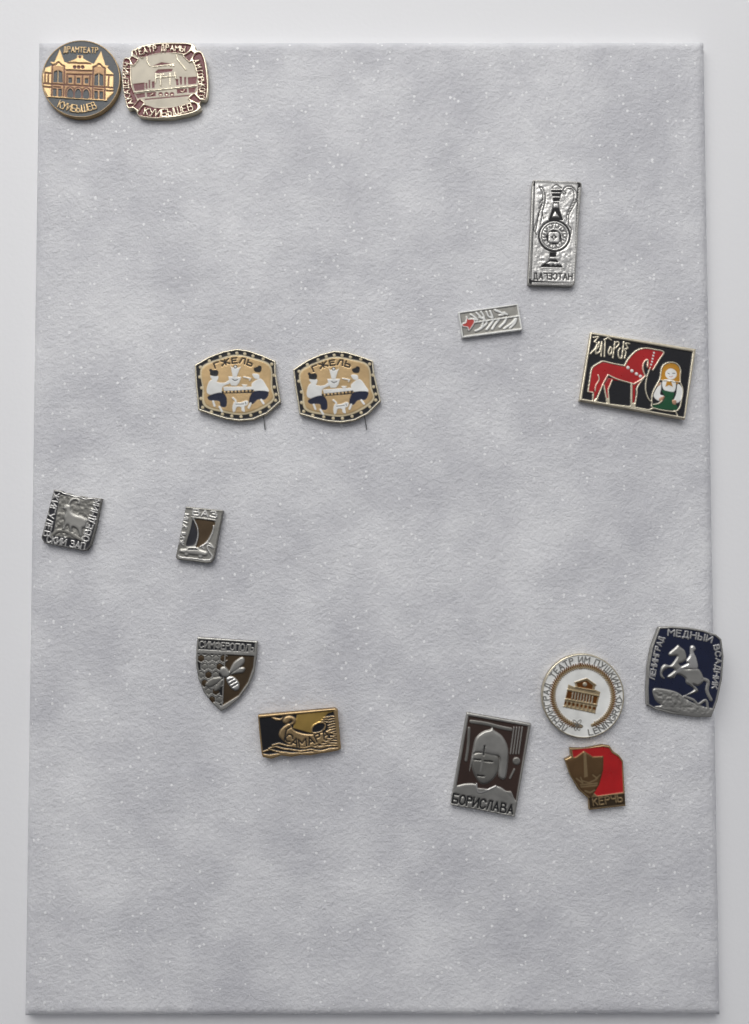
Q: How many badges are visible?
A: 15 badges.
